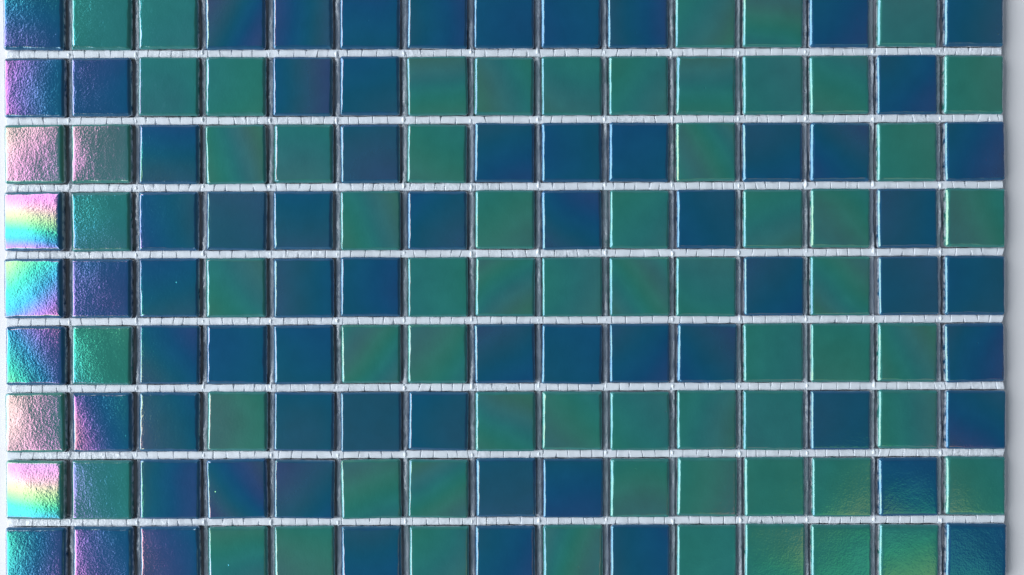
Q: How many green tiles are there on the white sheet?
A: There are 67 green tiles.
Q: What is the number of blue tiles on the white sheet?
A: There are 68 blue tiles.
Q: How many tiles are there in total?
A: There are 135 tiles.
